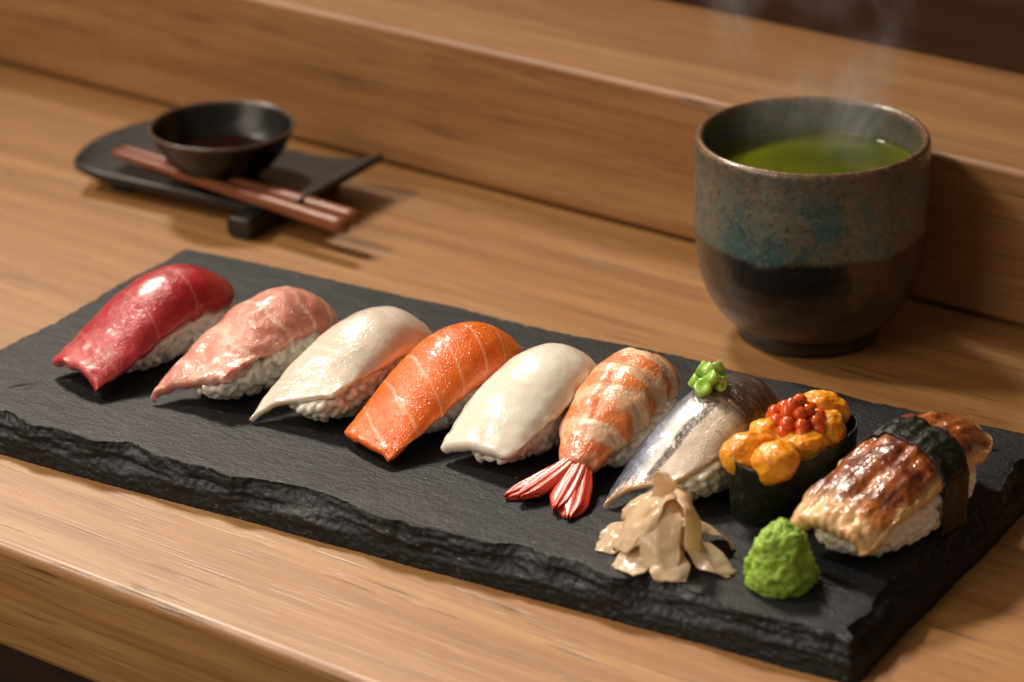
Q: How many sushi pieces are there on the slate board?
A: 9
